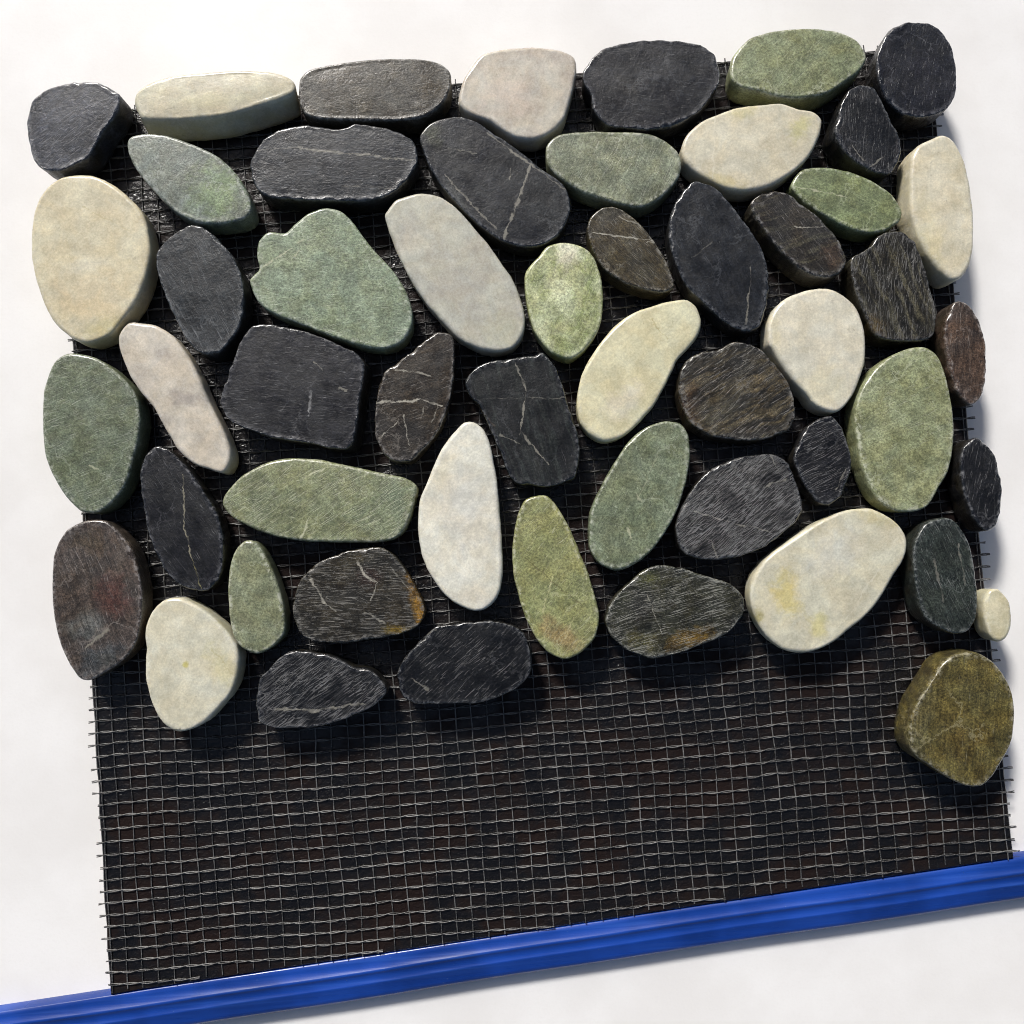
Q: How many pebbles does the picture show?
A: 53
